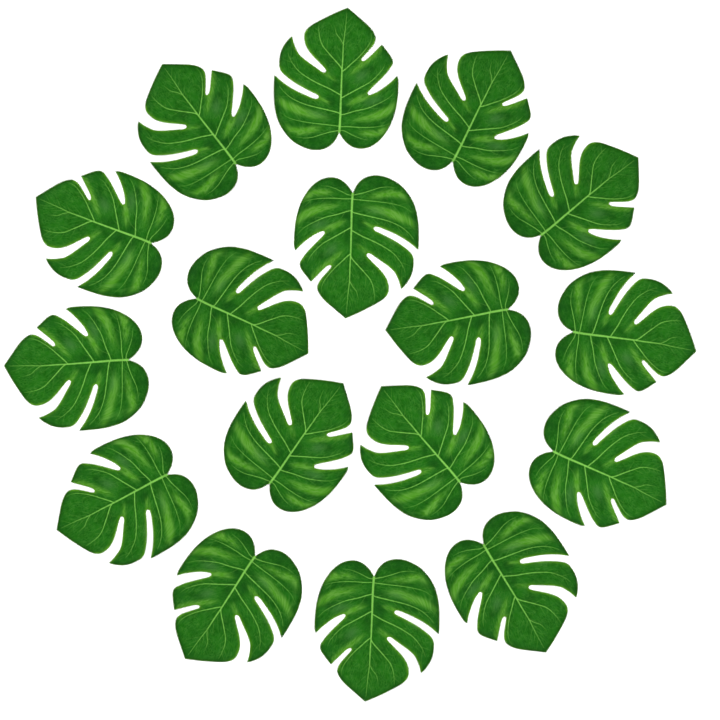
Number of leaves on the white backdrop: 17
